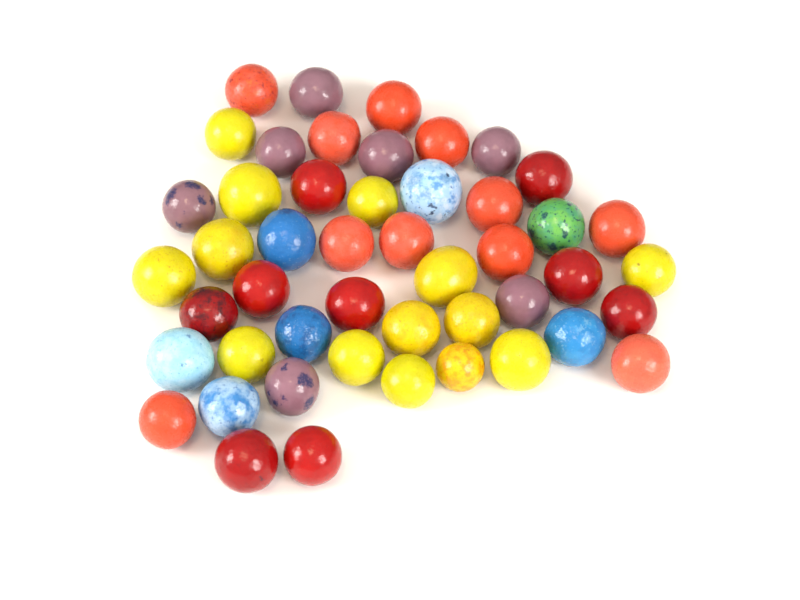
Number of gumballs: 48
